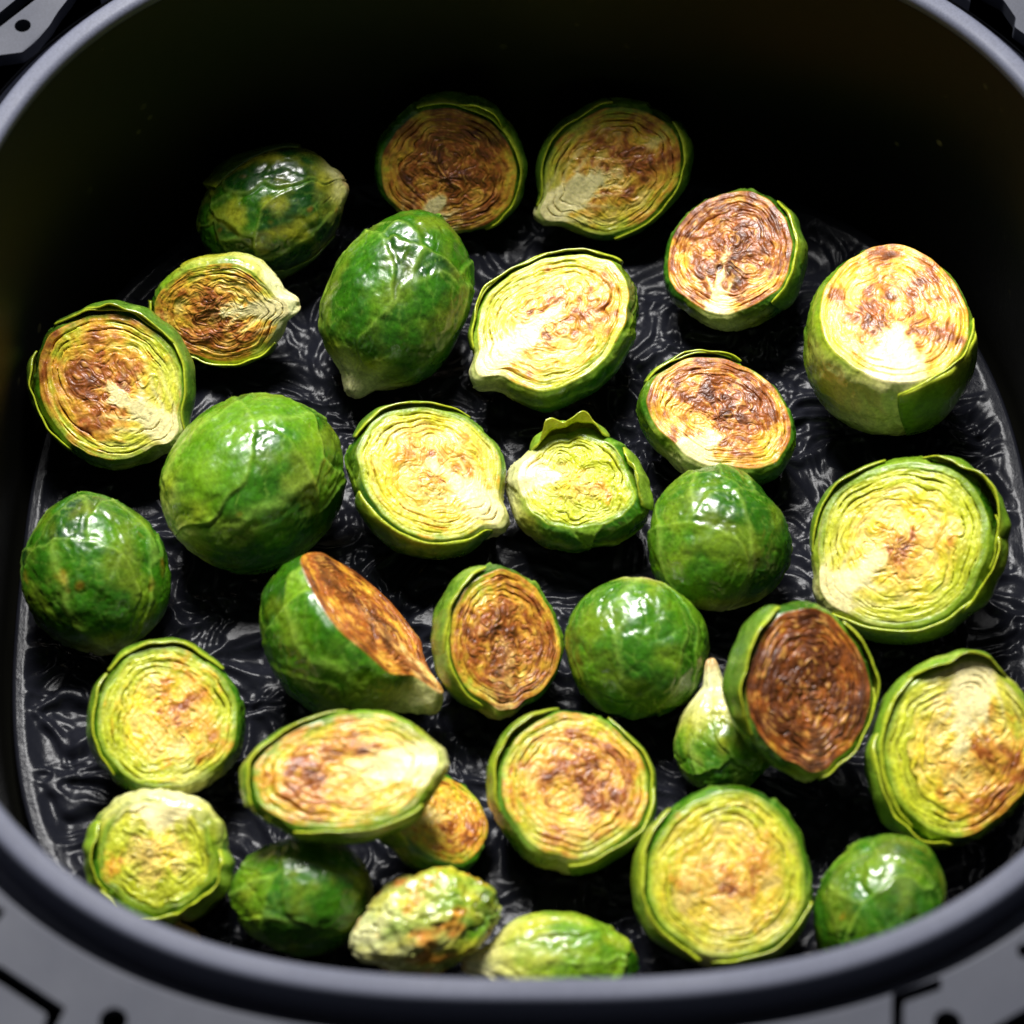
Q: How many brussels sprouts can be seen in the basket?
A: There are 32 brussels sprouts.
